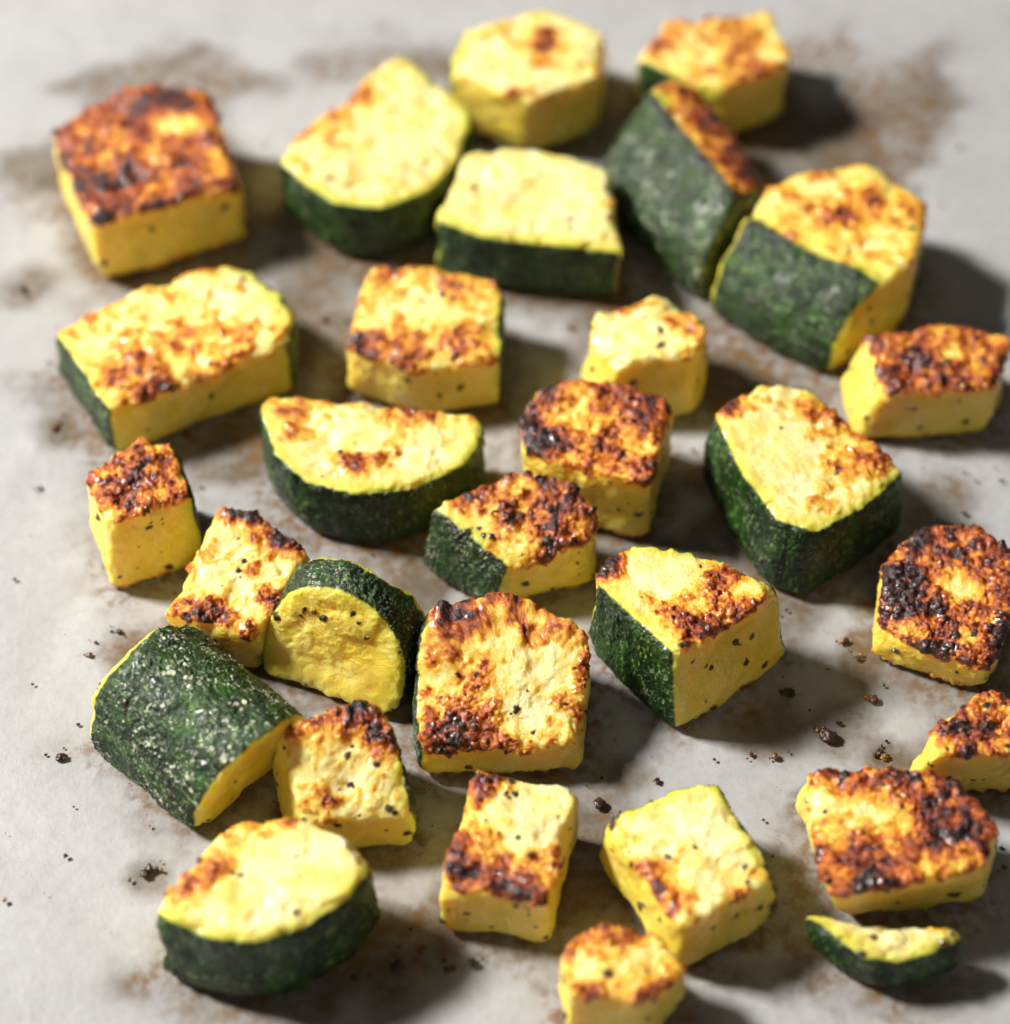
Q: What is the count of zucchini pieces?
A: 30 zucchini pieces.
